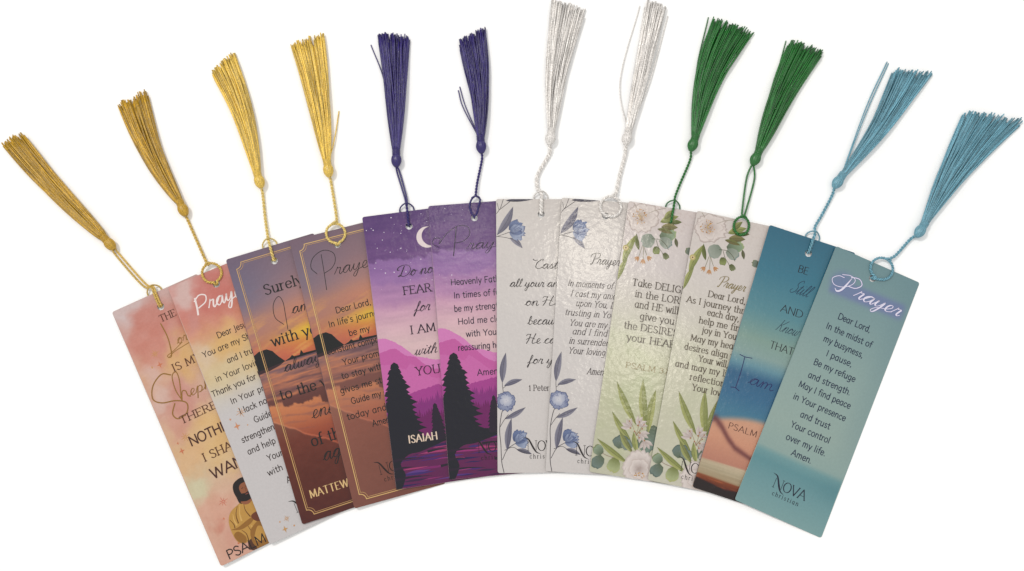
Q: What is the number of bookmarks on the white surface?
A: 12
